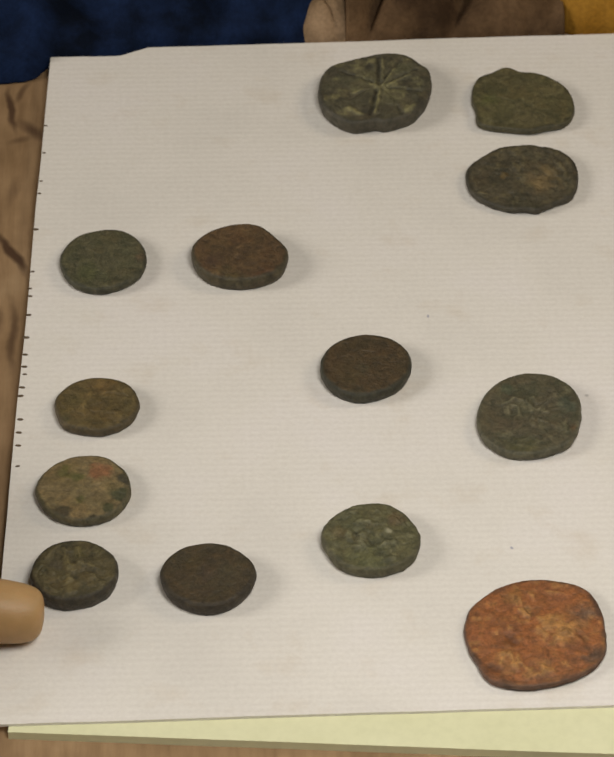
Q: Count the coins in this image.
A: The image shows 13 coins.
